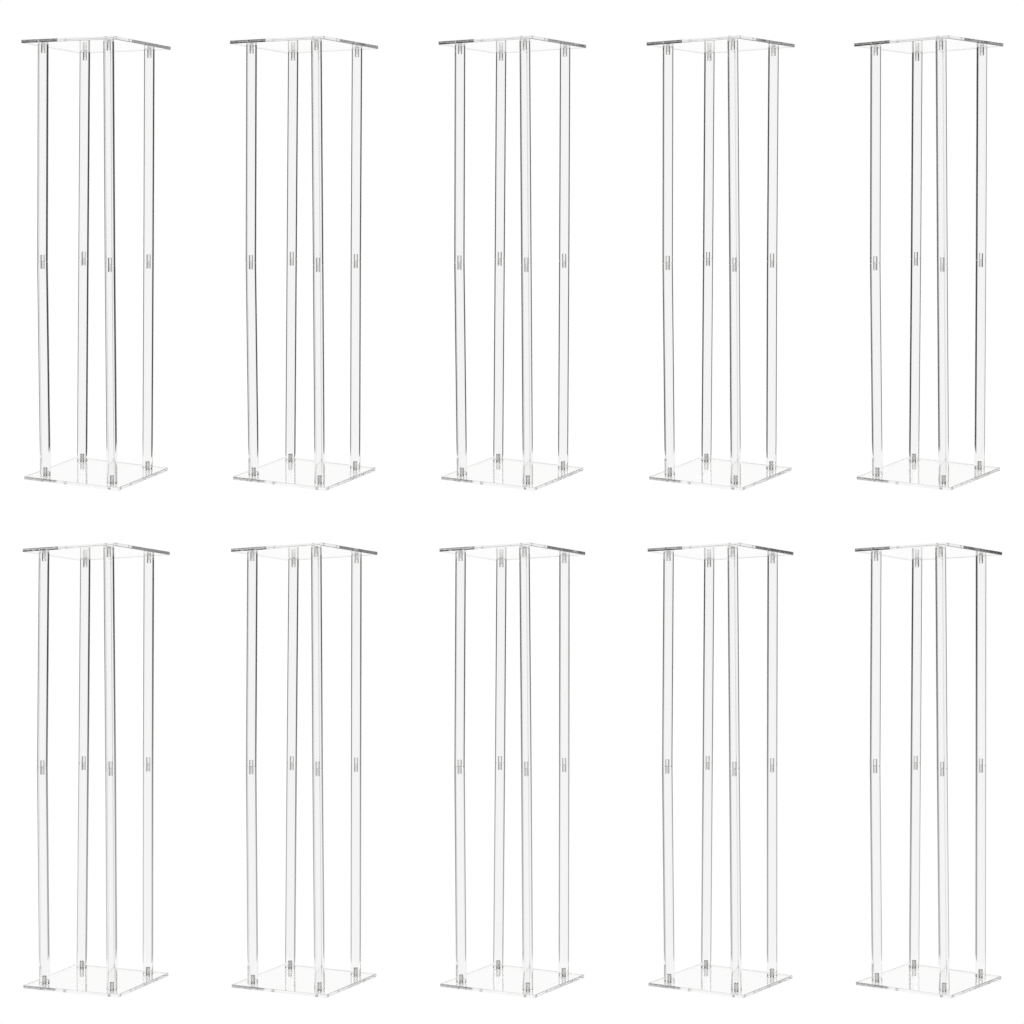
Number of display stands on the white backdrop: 10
